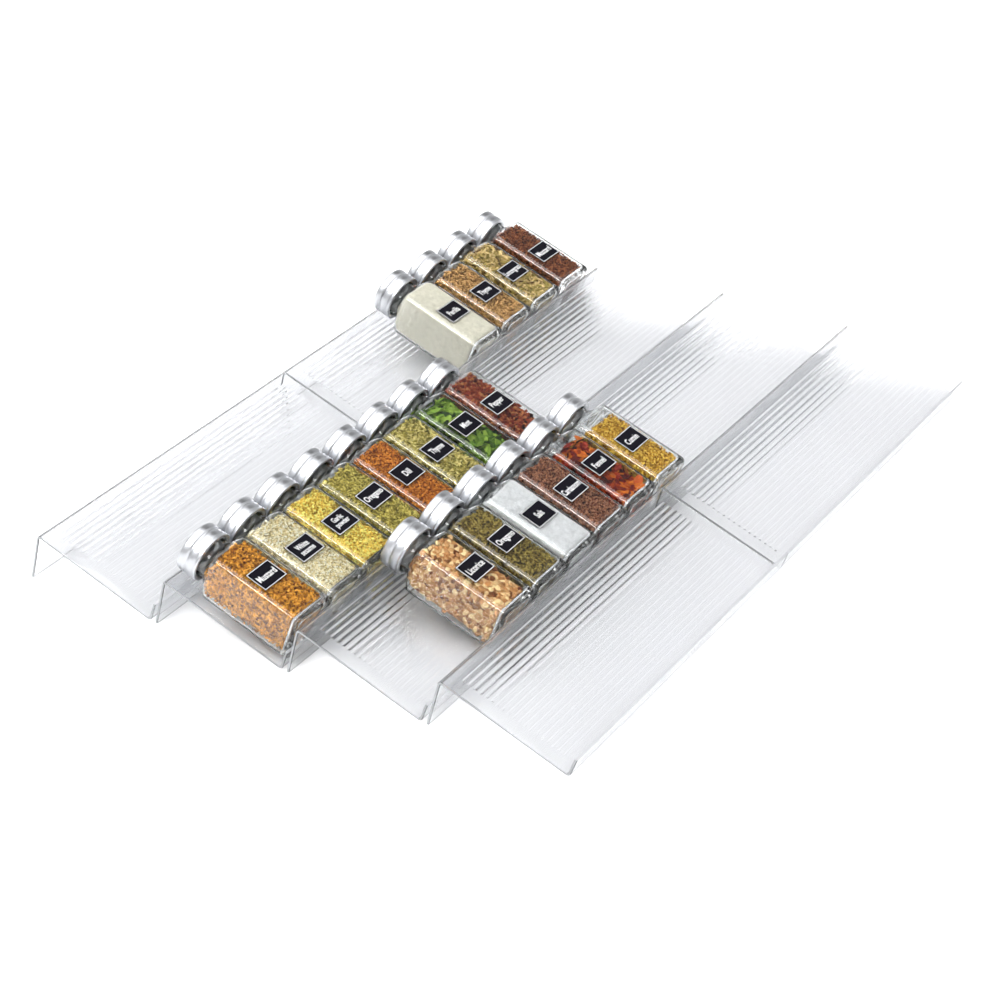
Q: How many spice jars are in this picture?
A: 18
